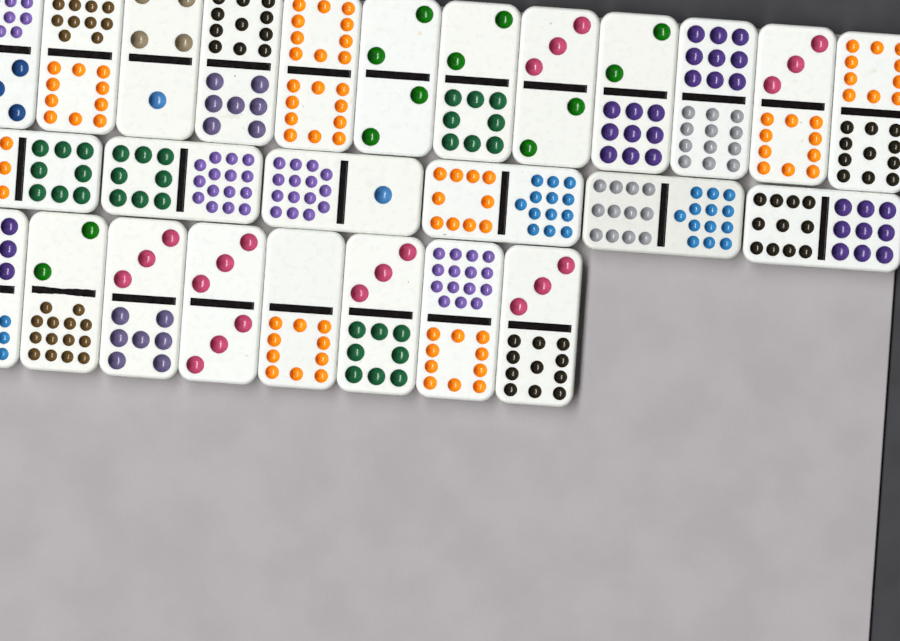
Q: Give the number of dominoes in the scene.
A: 26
